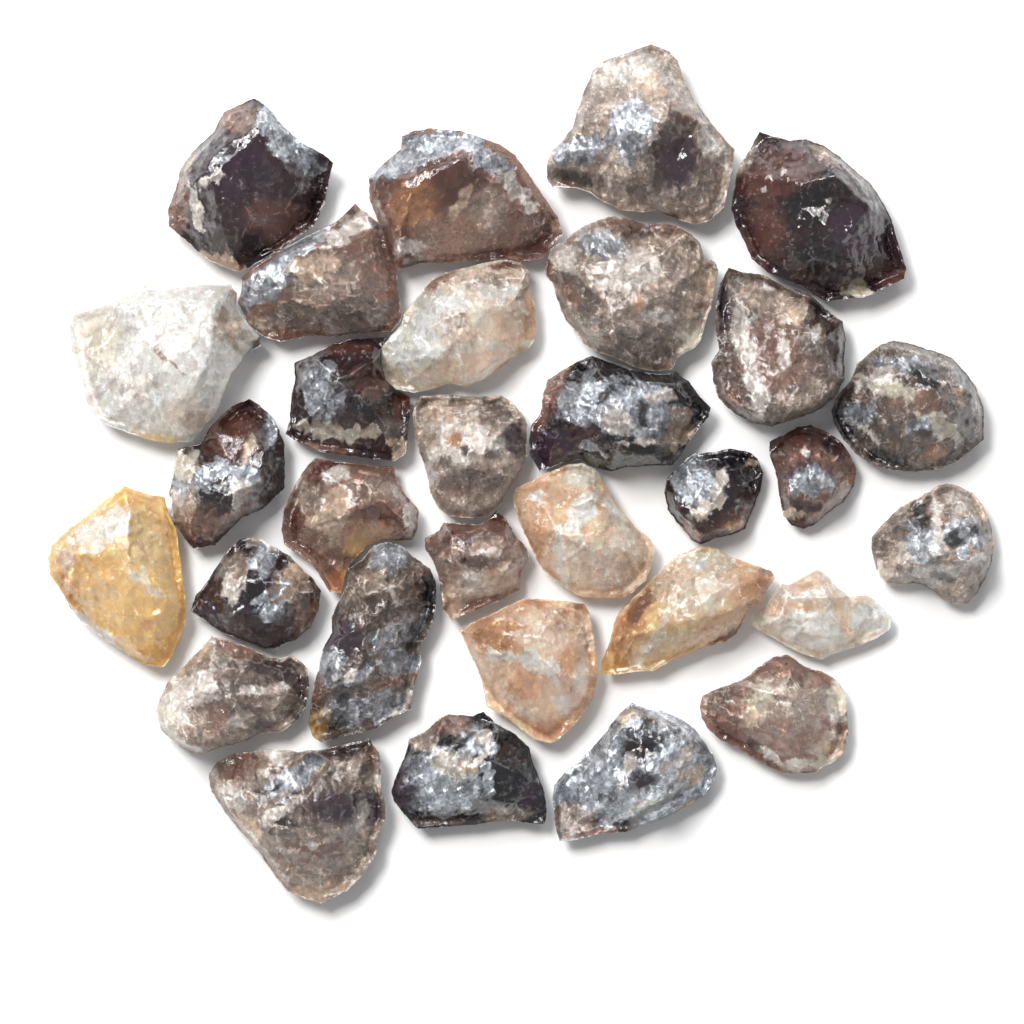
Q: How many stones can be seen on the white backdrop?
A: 31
